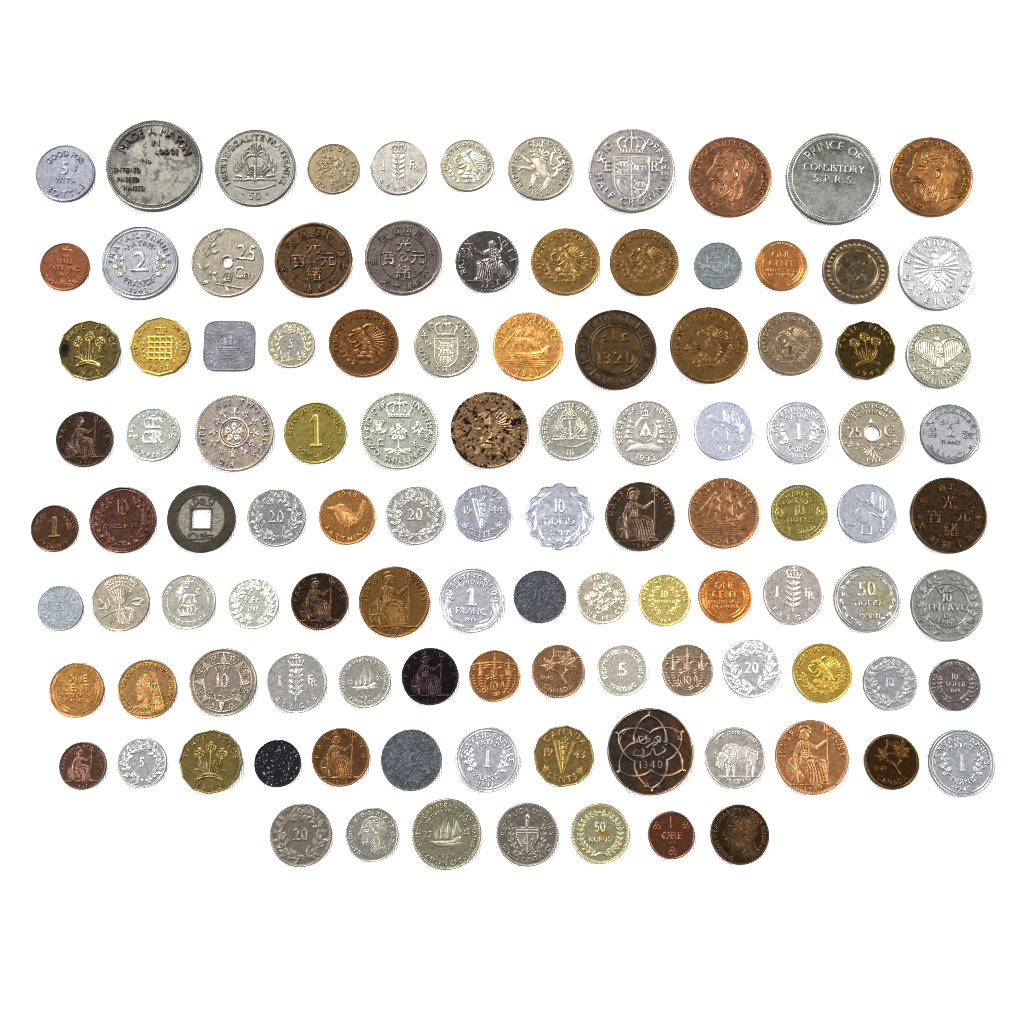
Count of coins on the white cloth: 108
